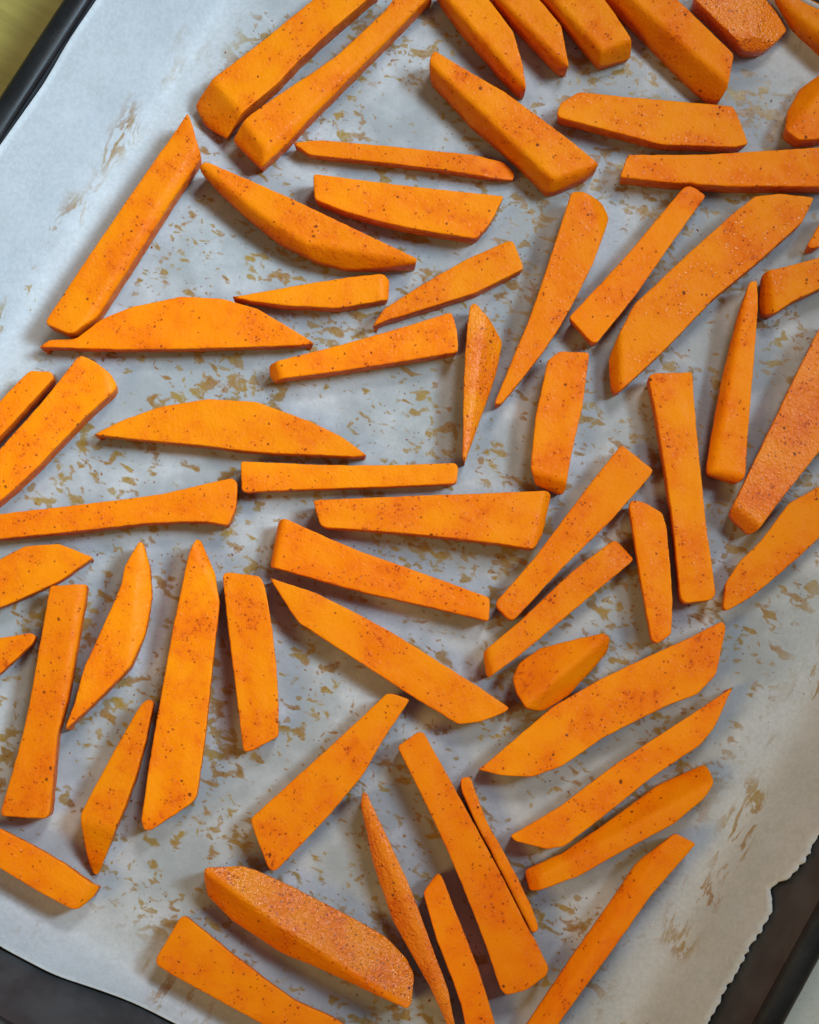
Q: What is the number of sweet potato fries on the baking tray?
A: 62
